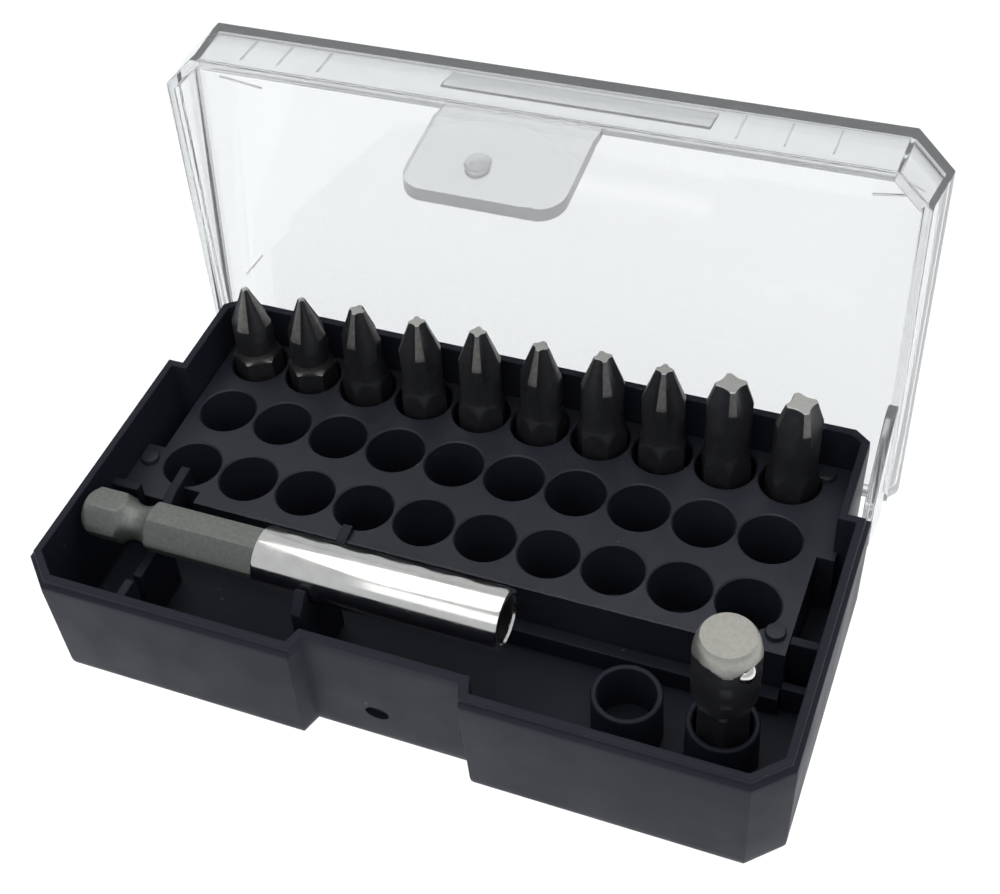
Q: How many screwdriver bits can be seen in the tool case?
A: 10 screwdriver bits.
